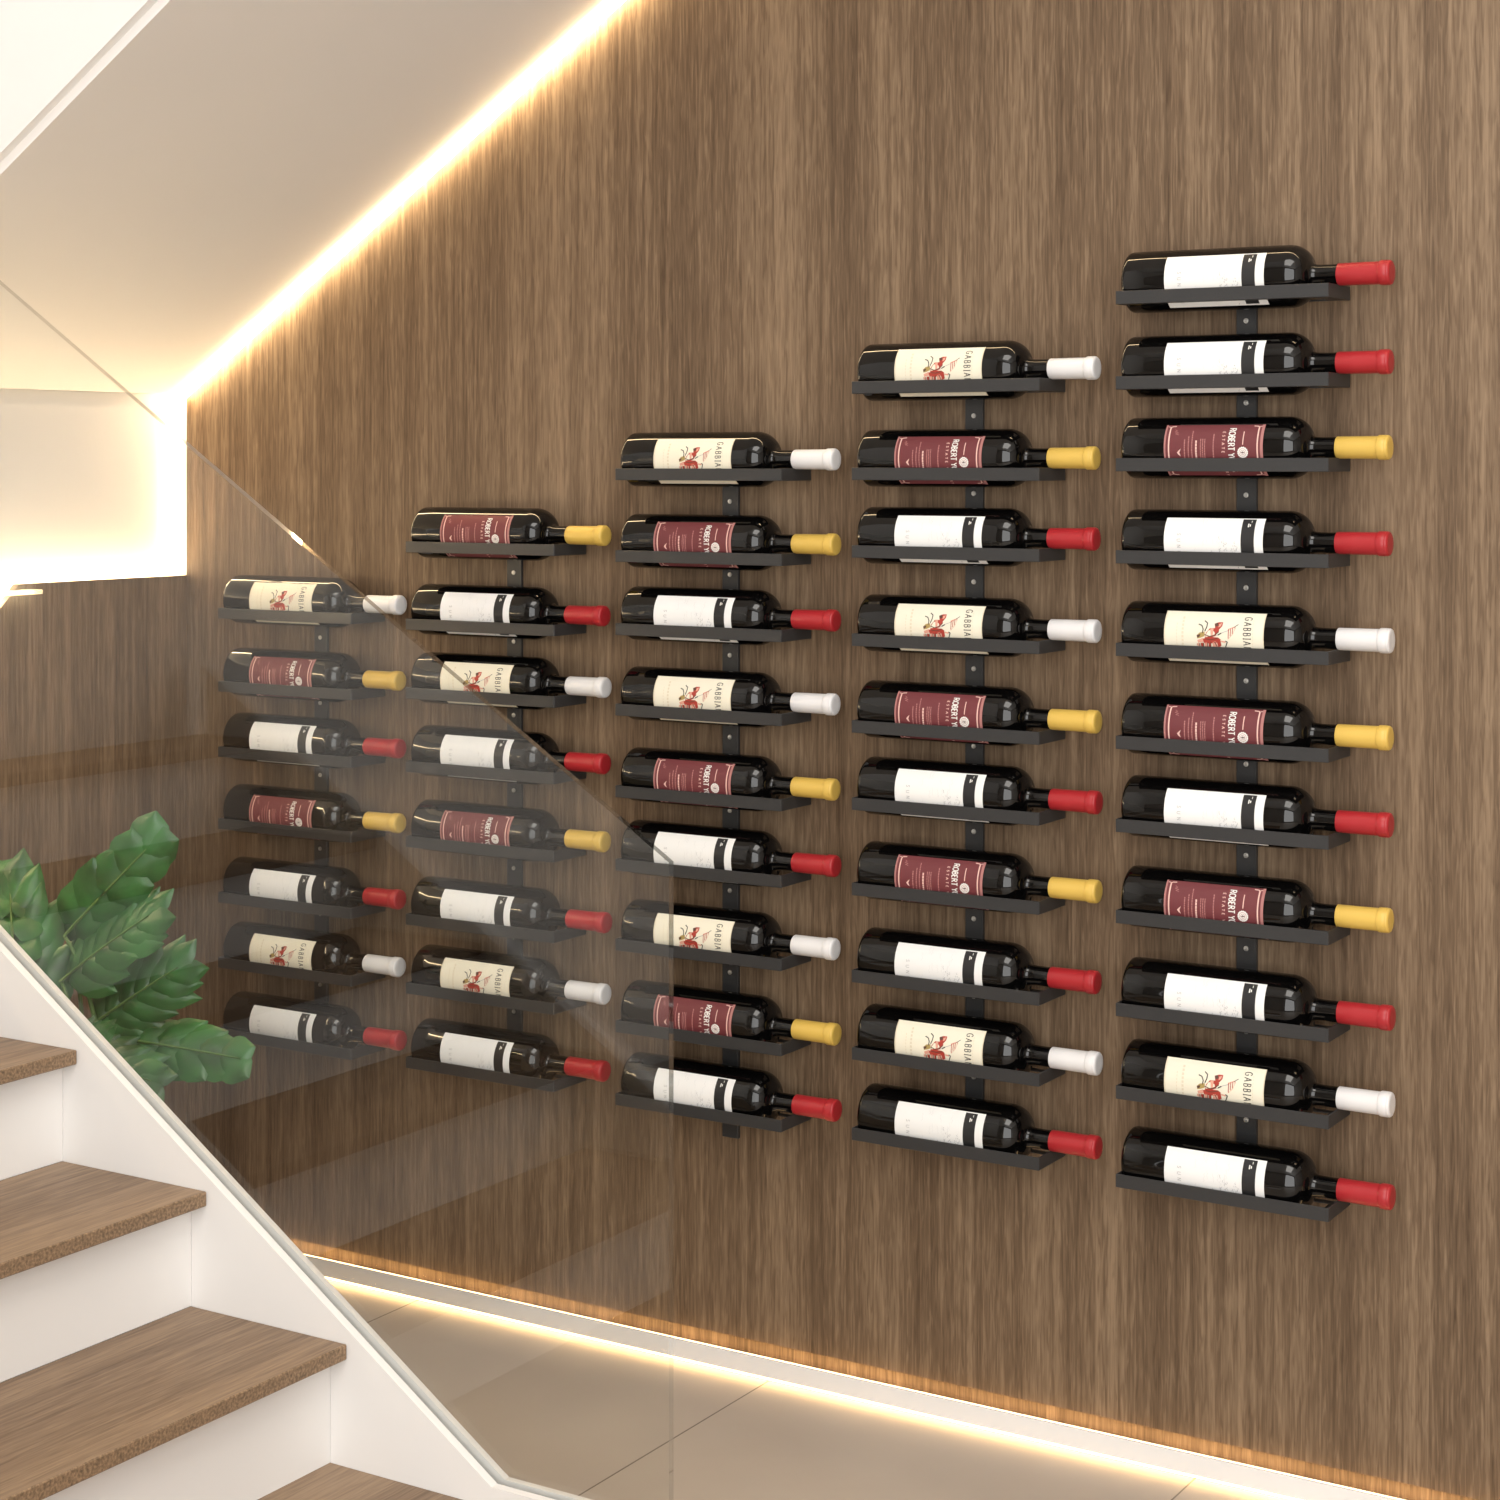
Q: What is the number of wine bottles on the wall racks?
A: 45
